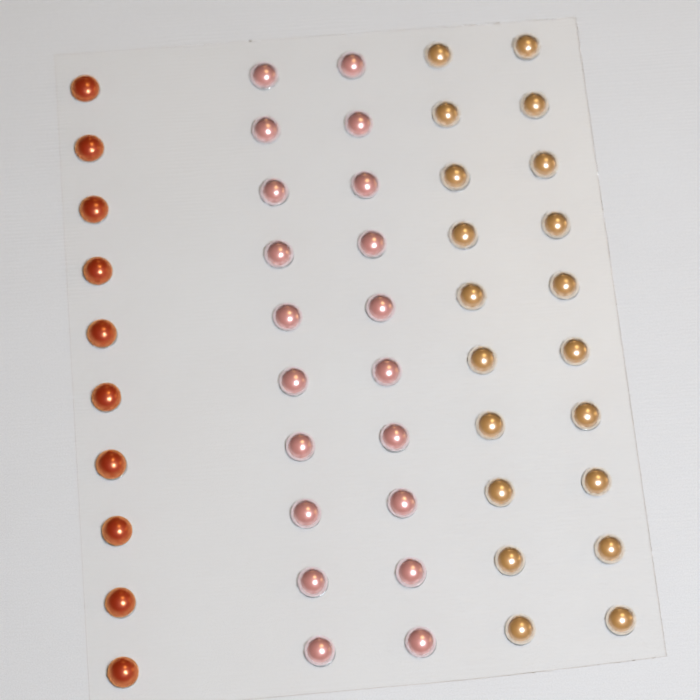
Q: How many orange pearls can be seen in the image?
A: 10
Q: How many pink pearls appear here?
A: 20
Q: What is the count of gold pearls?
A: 20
